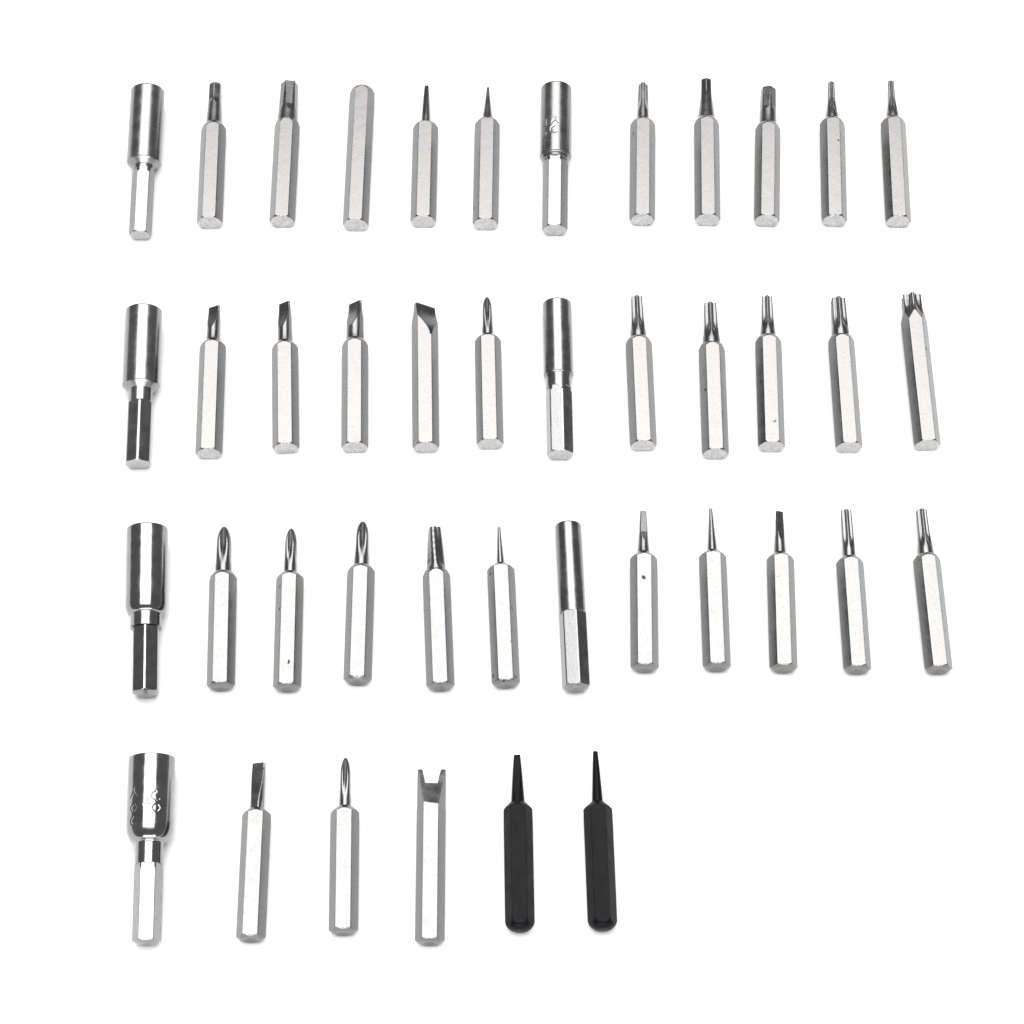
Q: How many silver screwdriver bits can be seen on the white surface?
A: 33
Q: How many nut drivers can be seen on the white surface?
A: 7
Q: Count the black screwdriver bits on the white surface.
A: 2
